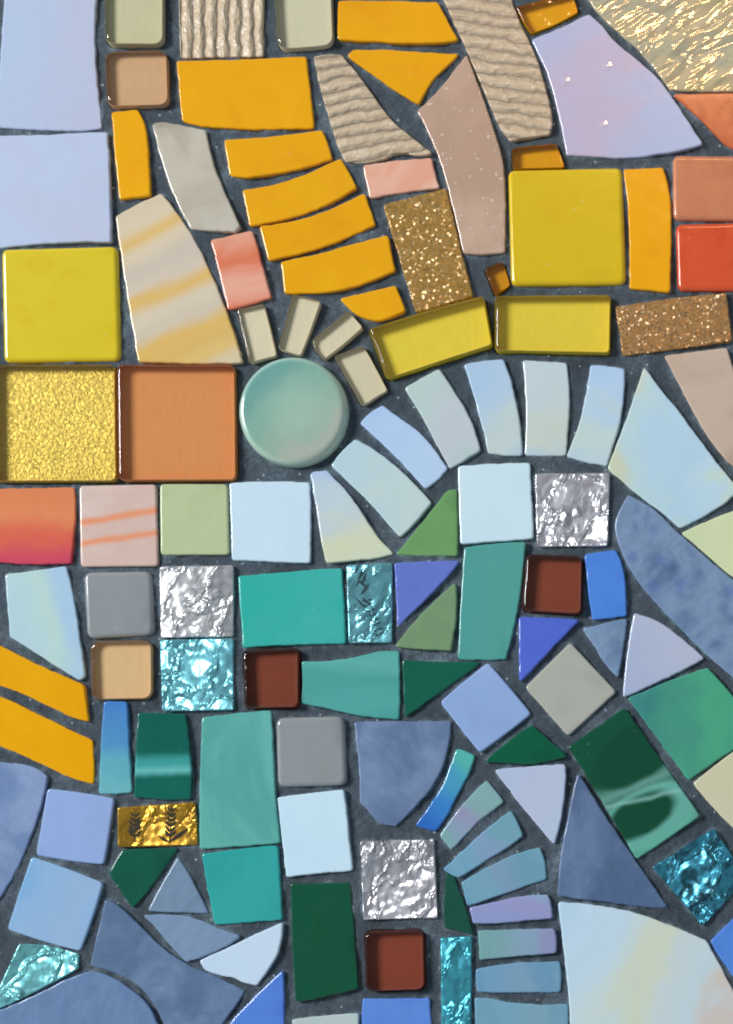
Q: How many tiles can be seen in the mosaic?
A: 127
